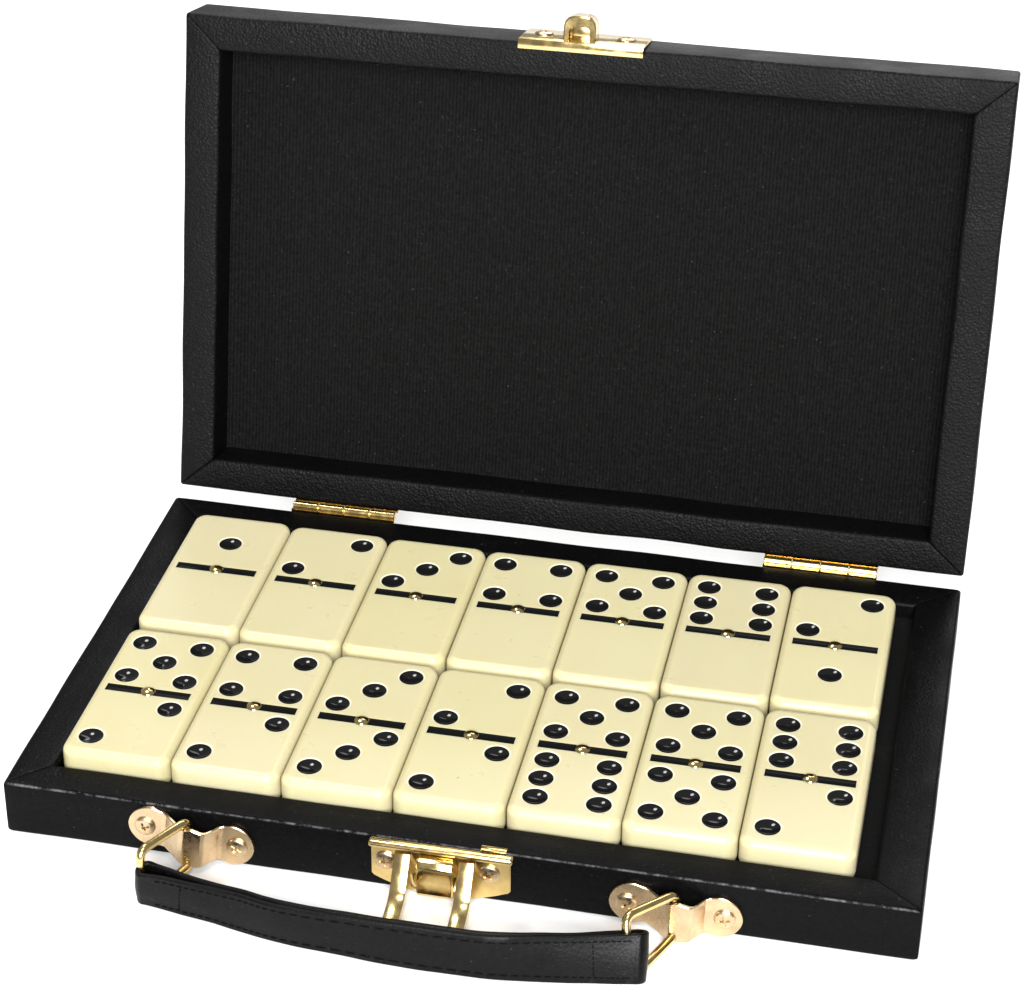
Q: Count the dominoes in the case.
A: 14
